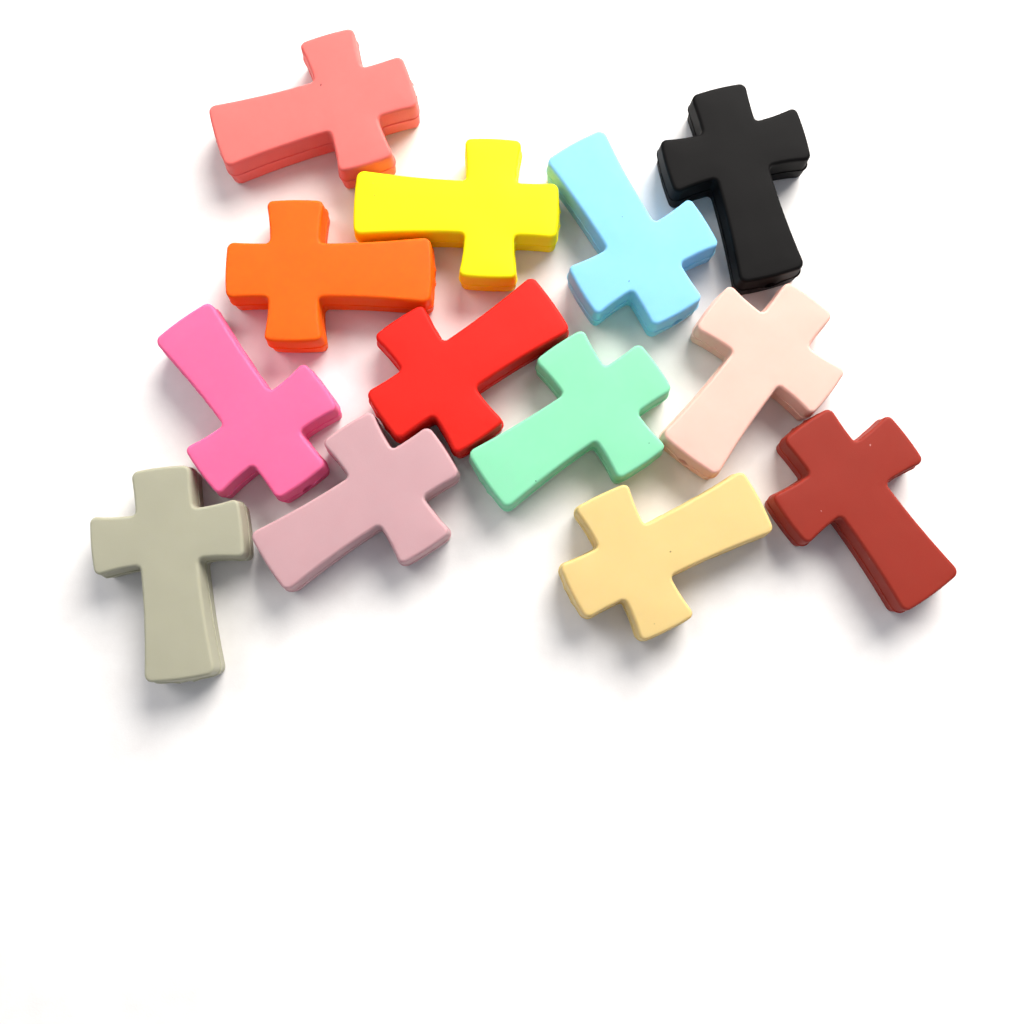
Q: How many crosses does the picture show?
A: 13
